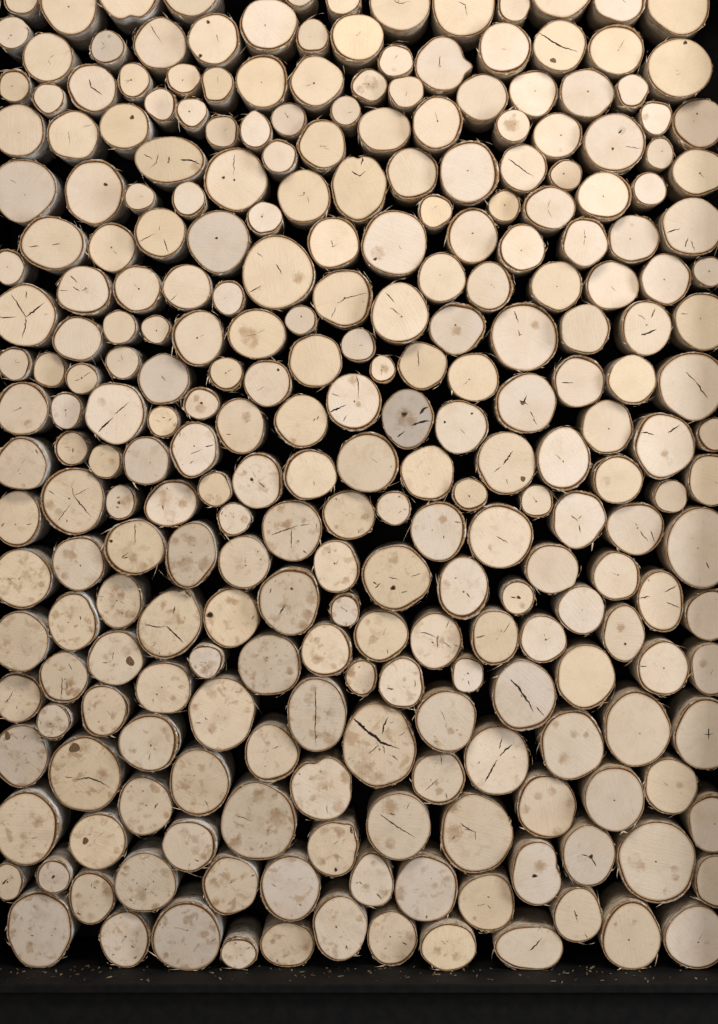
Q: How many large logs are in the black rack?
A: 200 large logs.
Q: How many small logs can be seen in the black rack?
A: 68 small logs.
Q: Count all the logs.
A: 268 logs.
